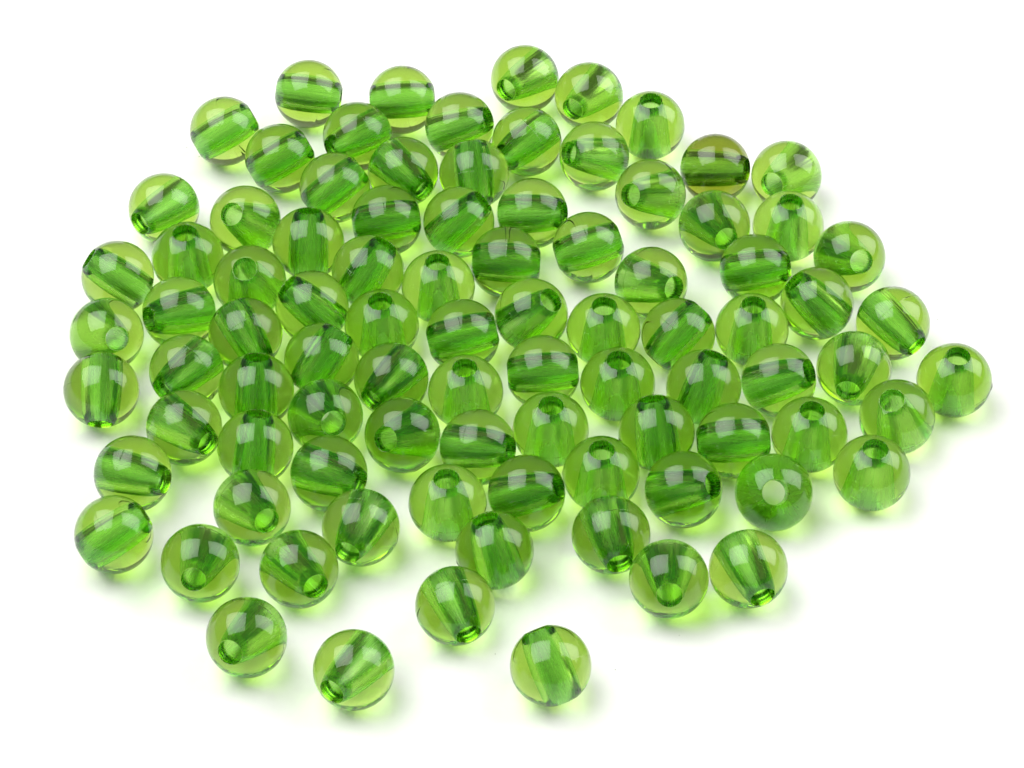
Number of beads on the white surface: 90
